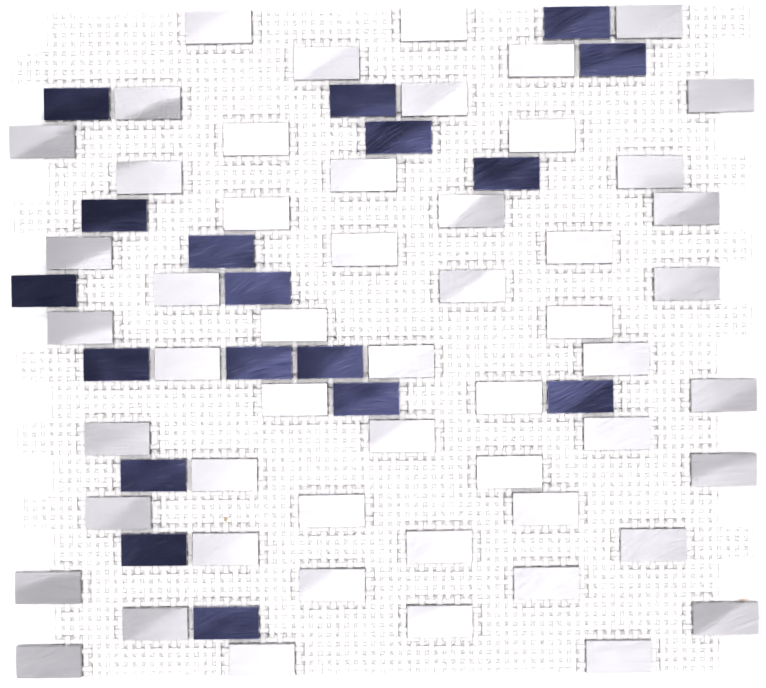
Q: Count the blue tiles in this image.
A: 18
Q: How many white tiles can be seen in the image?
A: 53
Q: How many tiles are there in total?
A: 71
